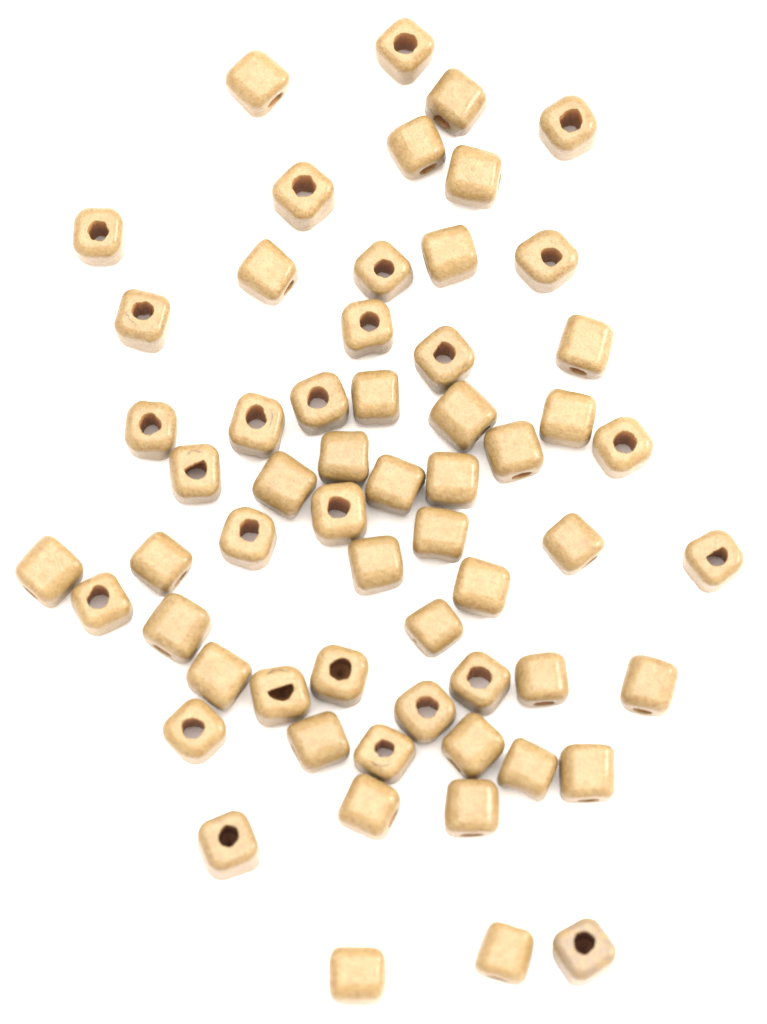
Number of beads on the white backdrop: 60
